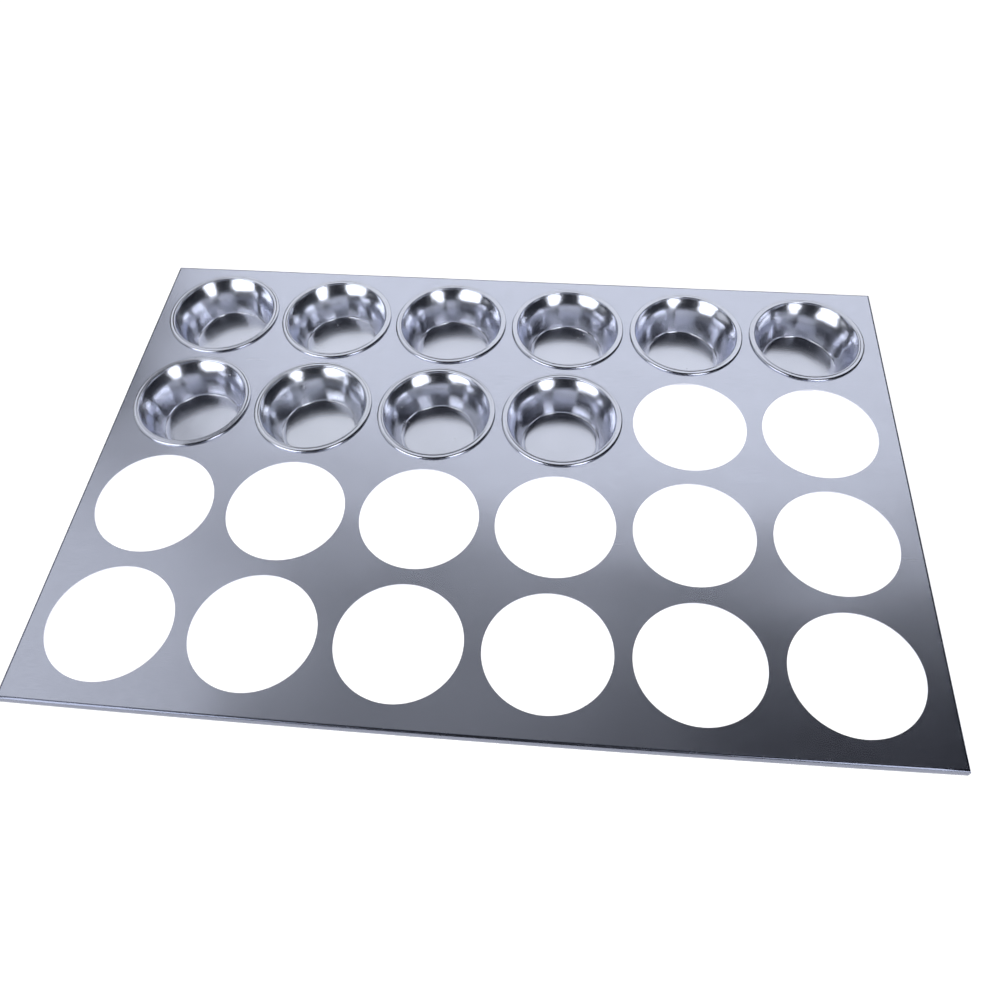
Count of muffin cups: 10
